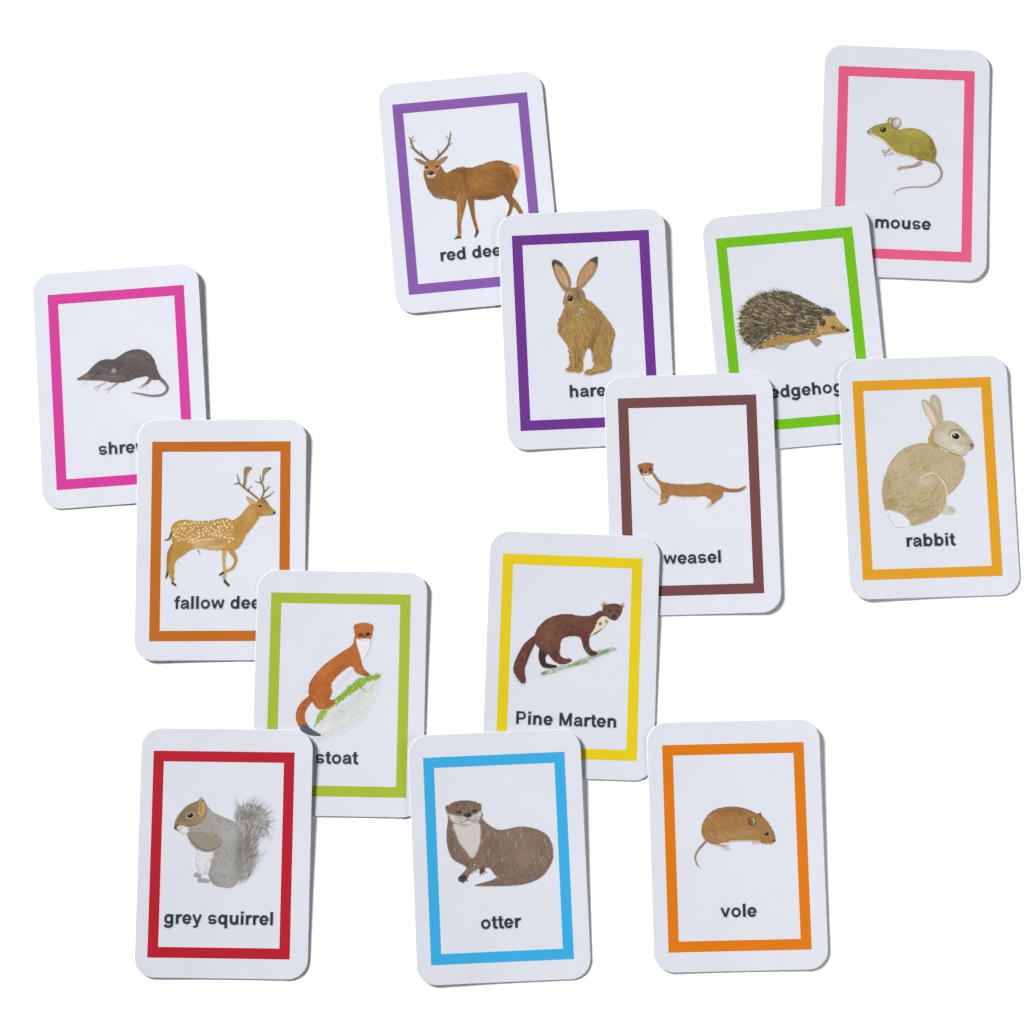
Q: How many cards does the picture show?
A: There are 13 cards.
